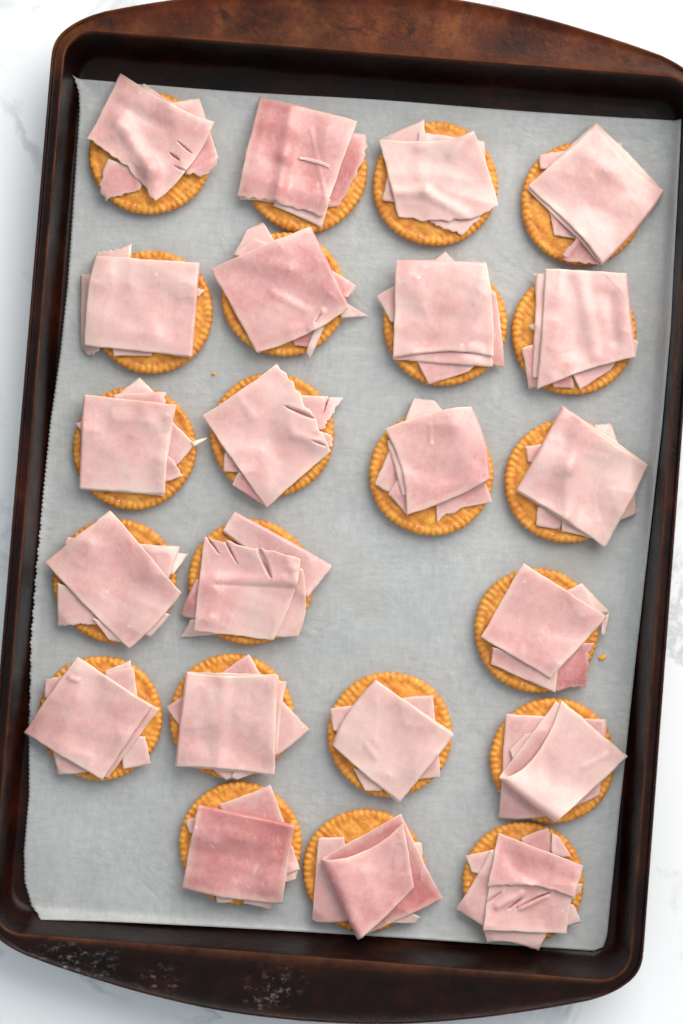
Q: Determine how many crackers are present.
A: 22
